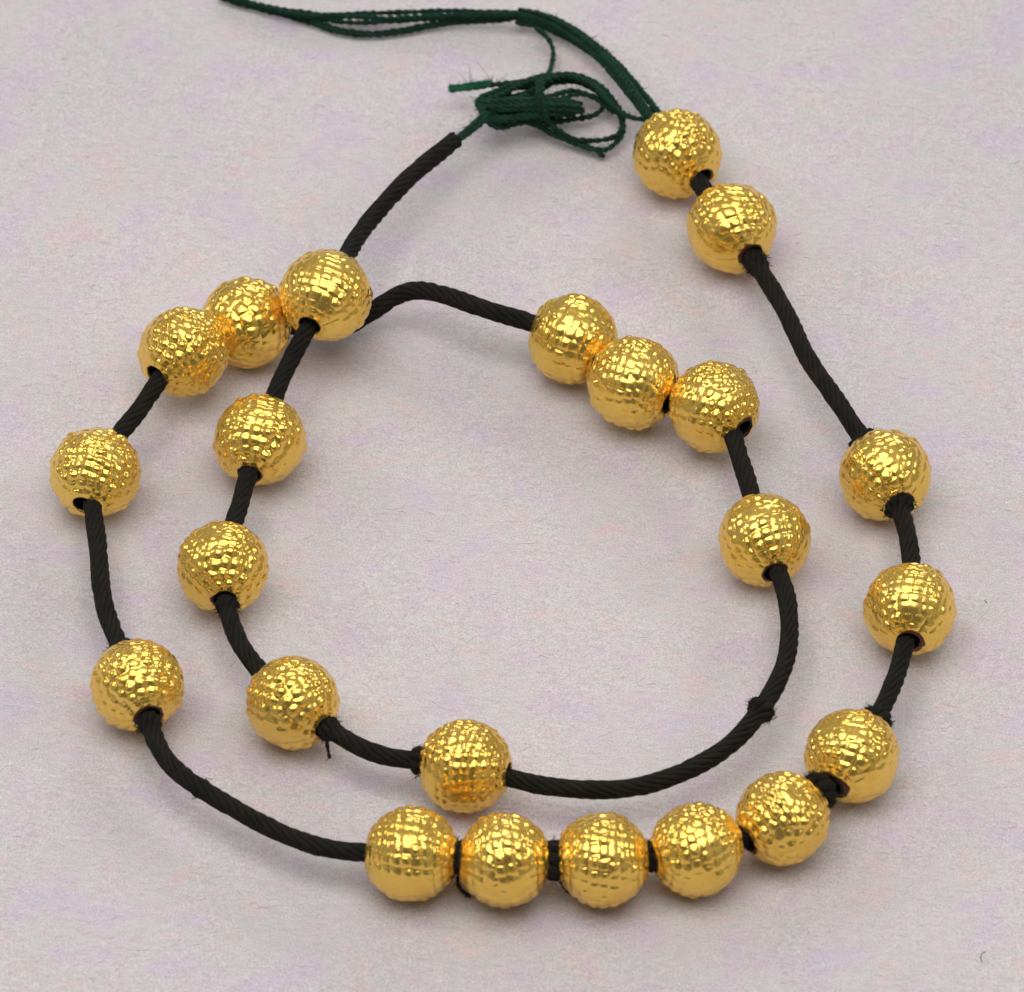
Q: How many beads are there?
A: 23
